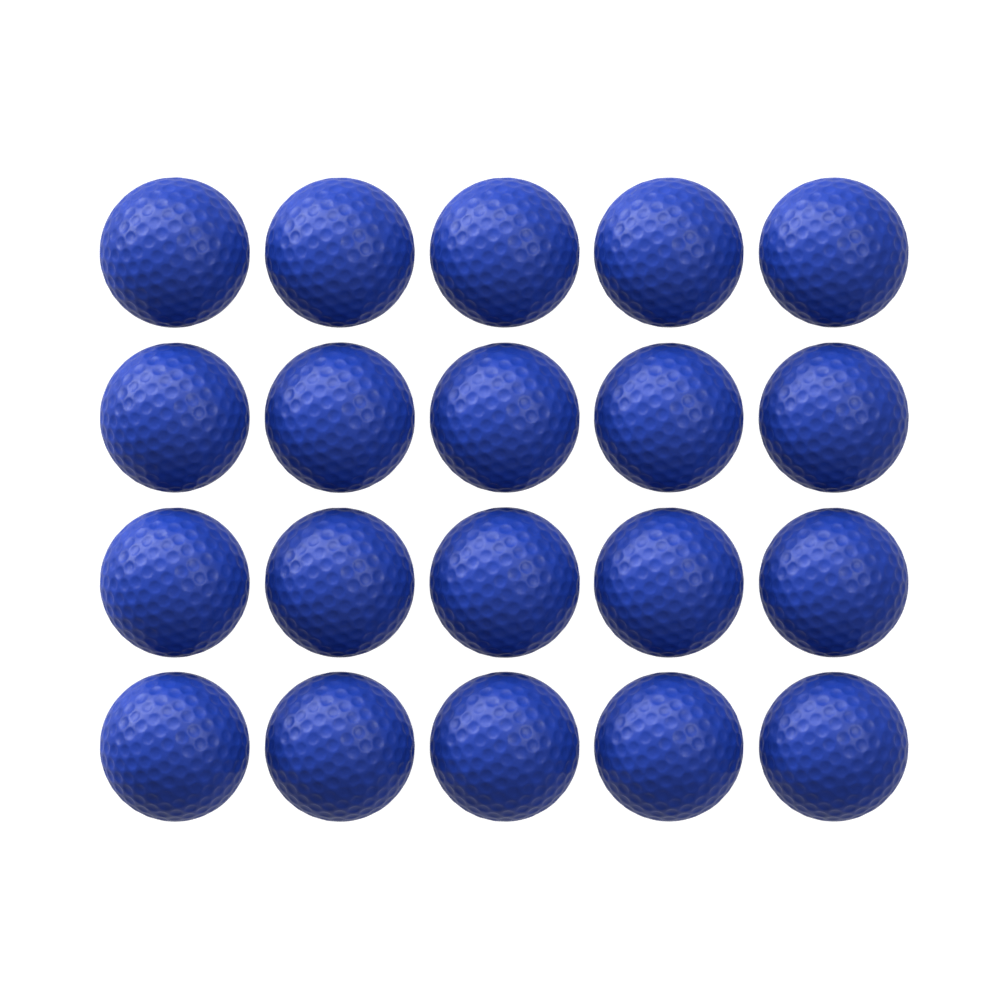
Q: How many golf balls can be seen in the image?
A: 20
